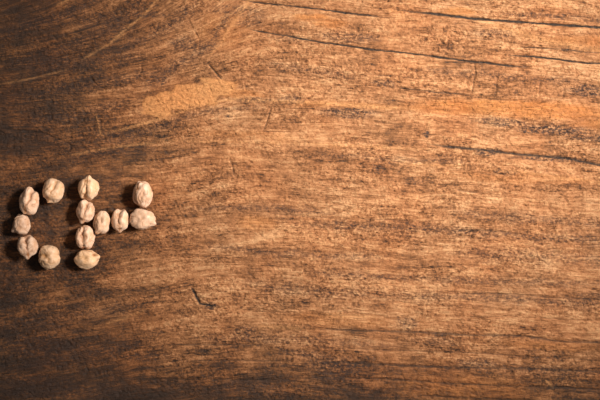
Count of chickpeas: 13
